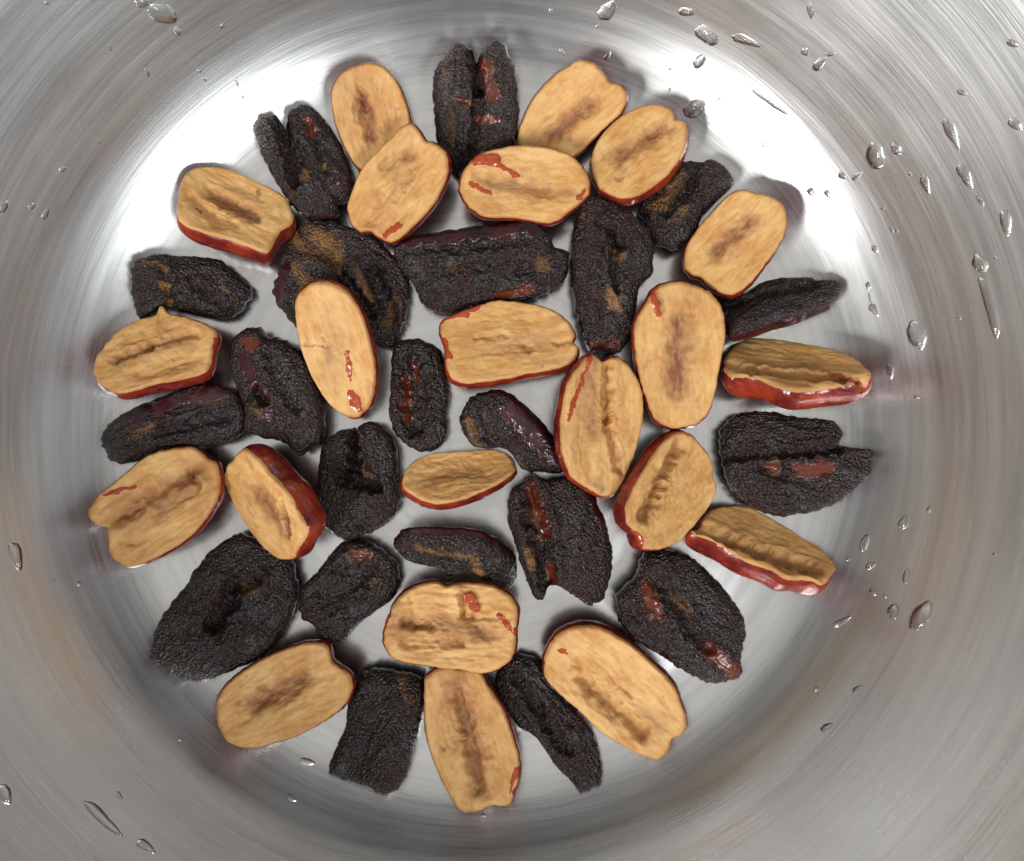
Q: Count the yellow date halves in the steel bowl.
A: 22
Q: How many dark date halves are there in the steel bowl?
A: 21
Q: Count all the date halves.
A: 43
